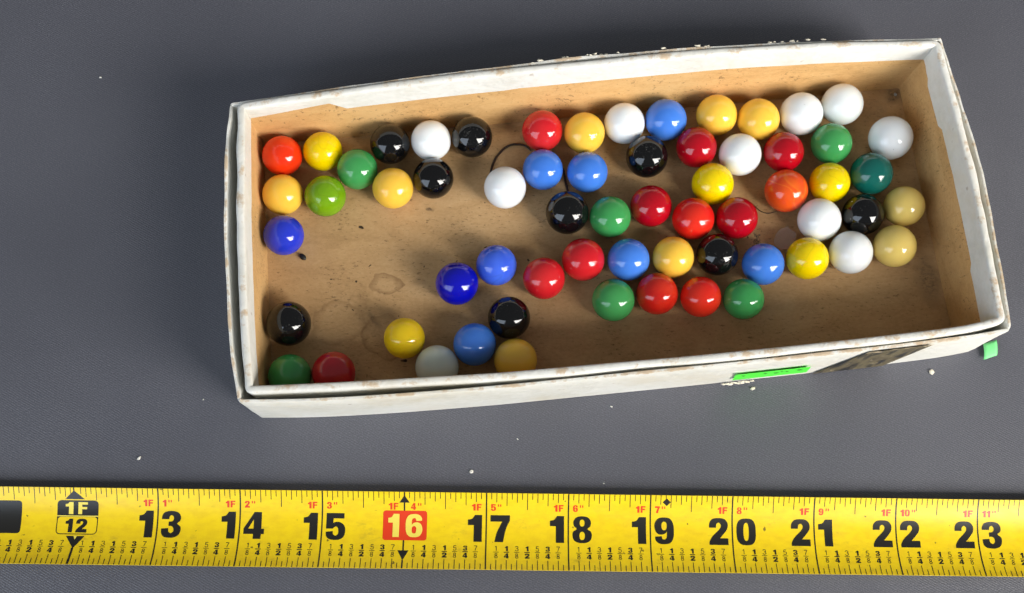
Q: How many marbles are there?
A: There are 63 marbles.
